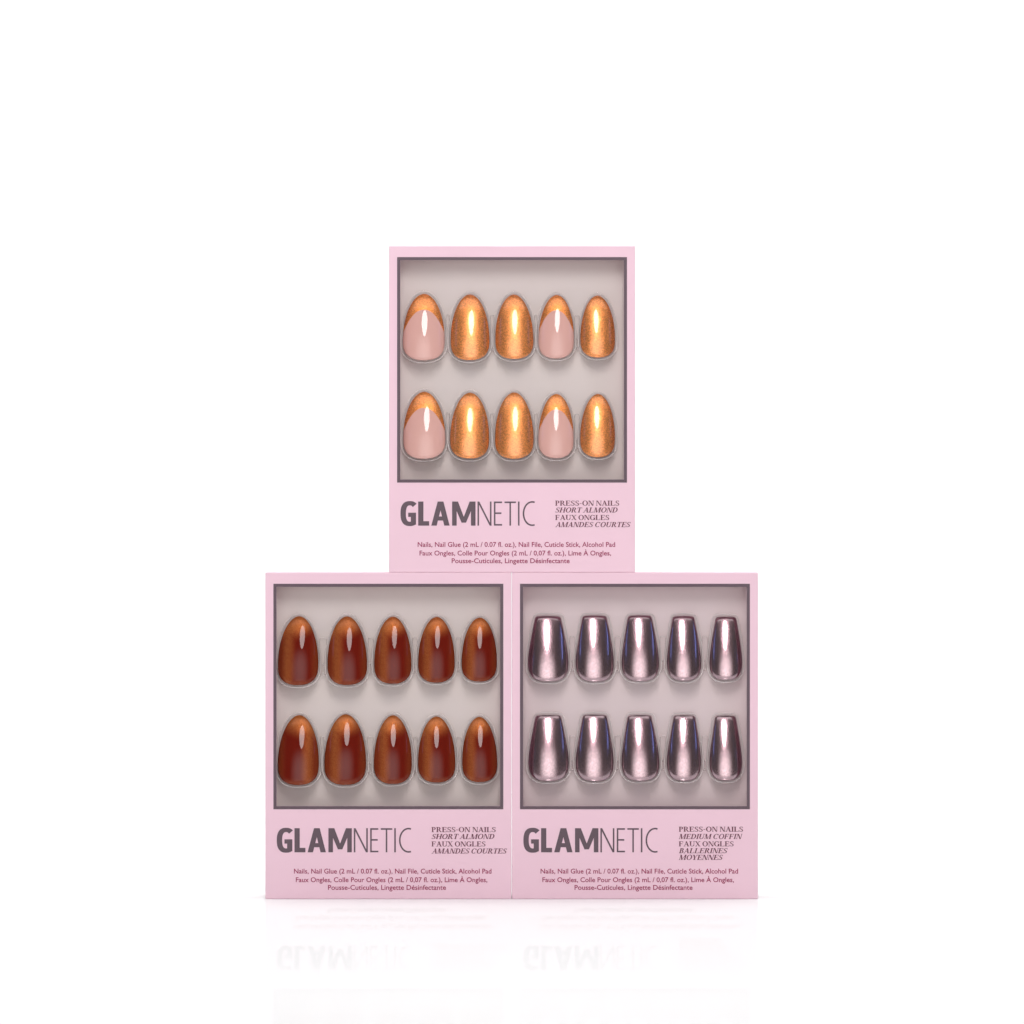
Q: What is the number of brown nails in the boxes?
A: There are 10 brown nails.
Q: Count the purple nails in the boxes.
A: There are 10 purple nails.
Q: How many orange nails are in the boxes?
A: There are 6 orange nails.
